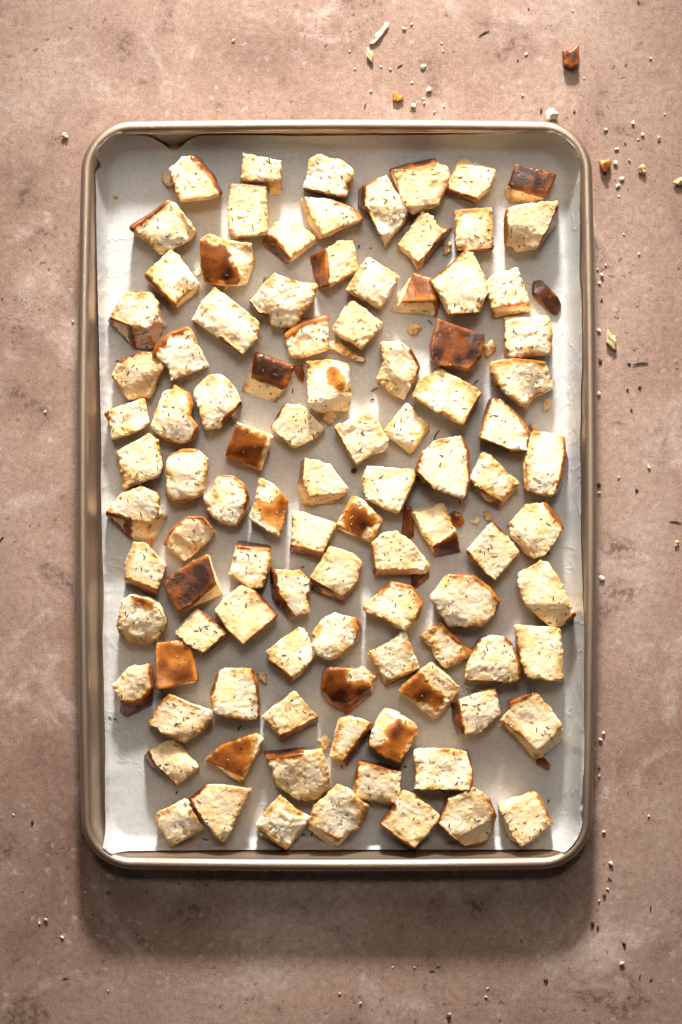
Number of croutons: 101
